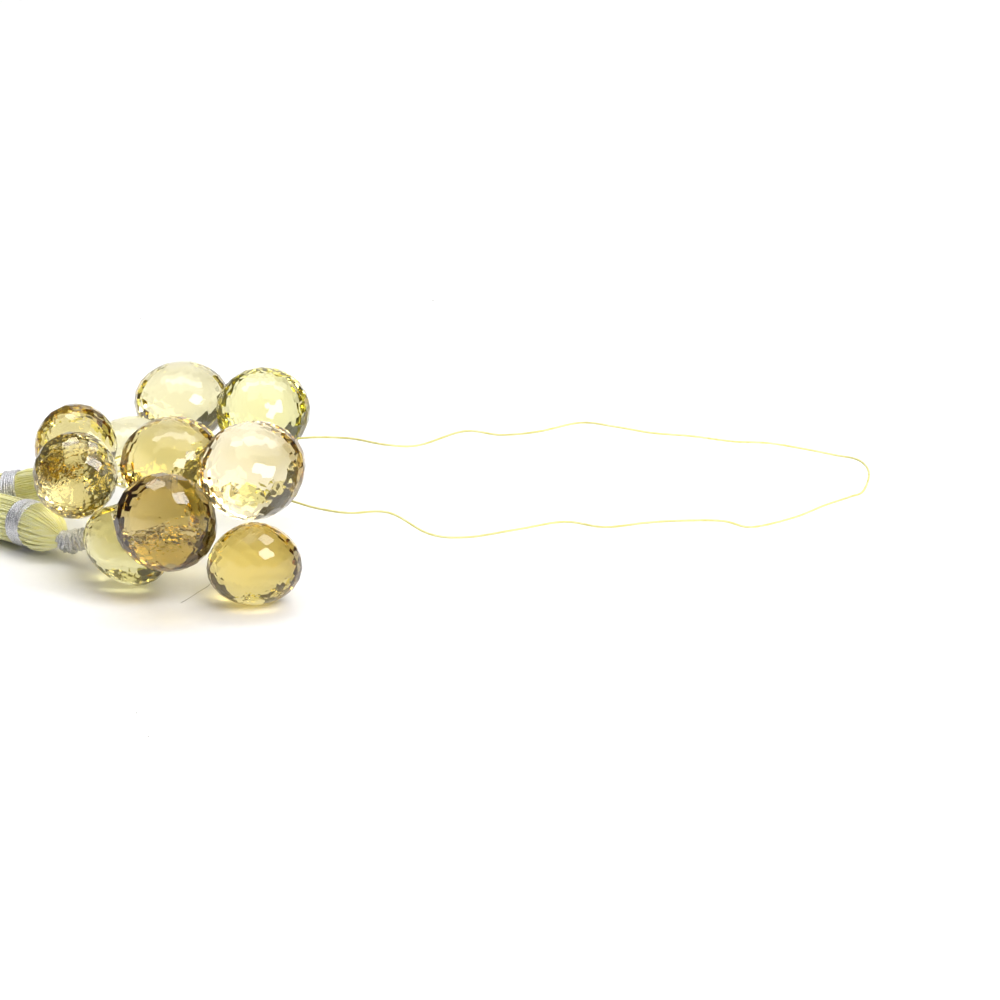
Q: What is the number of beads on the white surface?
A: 10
